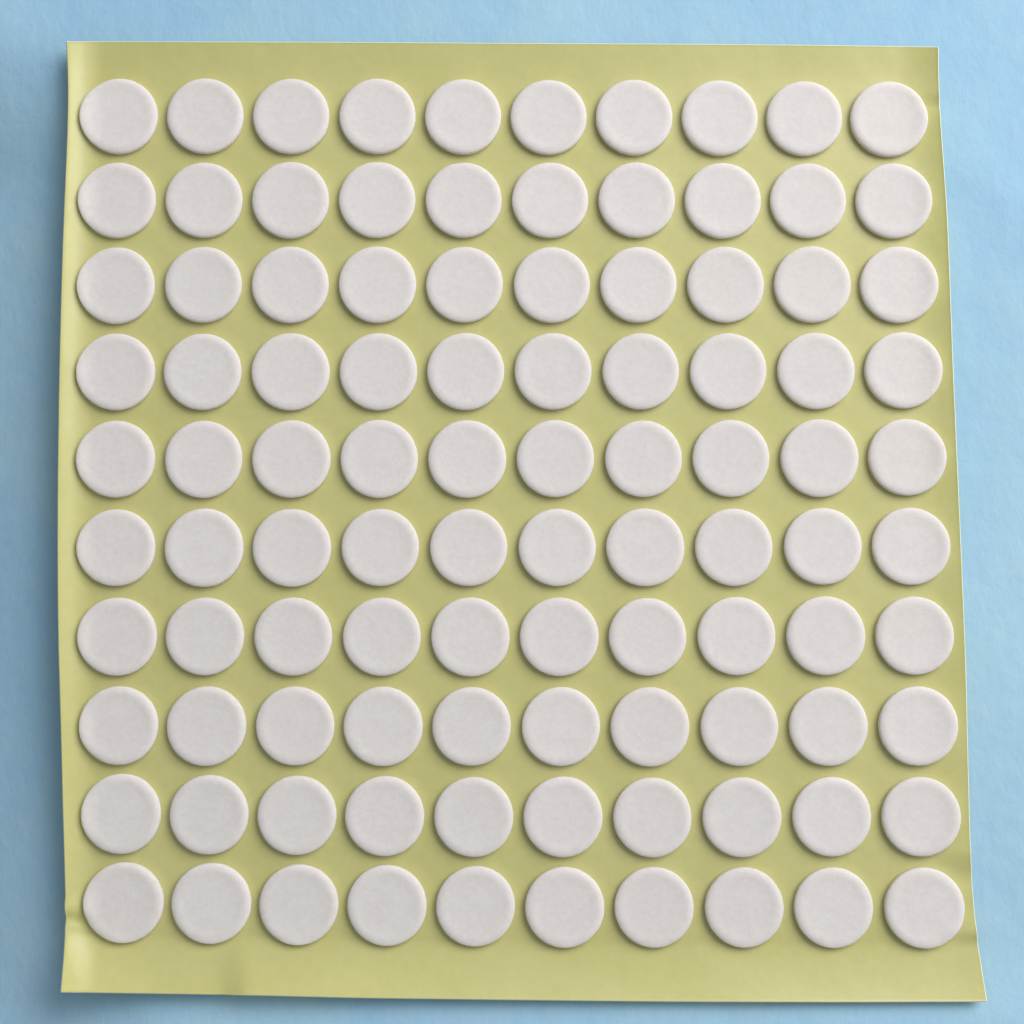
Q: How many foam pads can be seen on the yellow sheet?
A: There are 100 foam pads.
